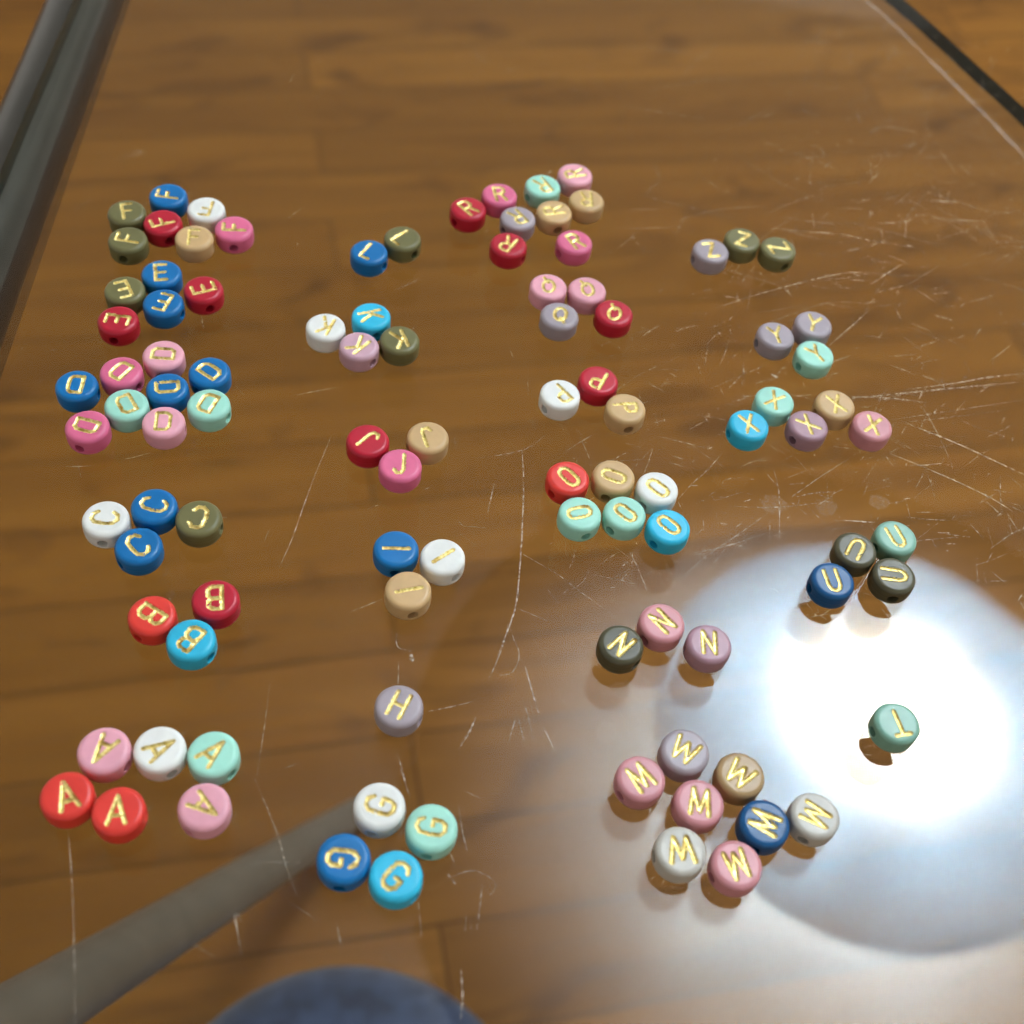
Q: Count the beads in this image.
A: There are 100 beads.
